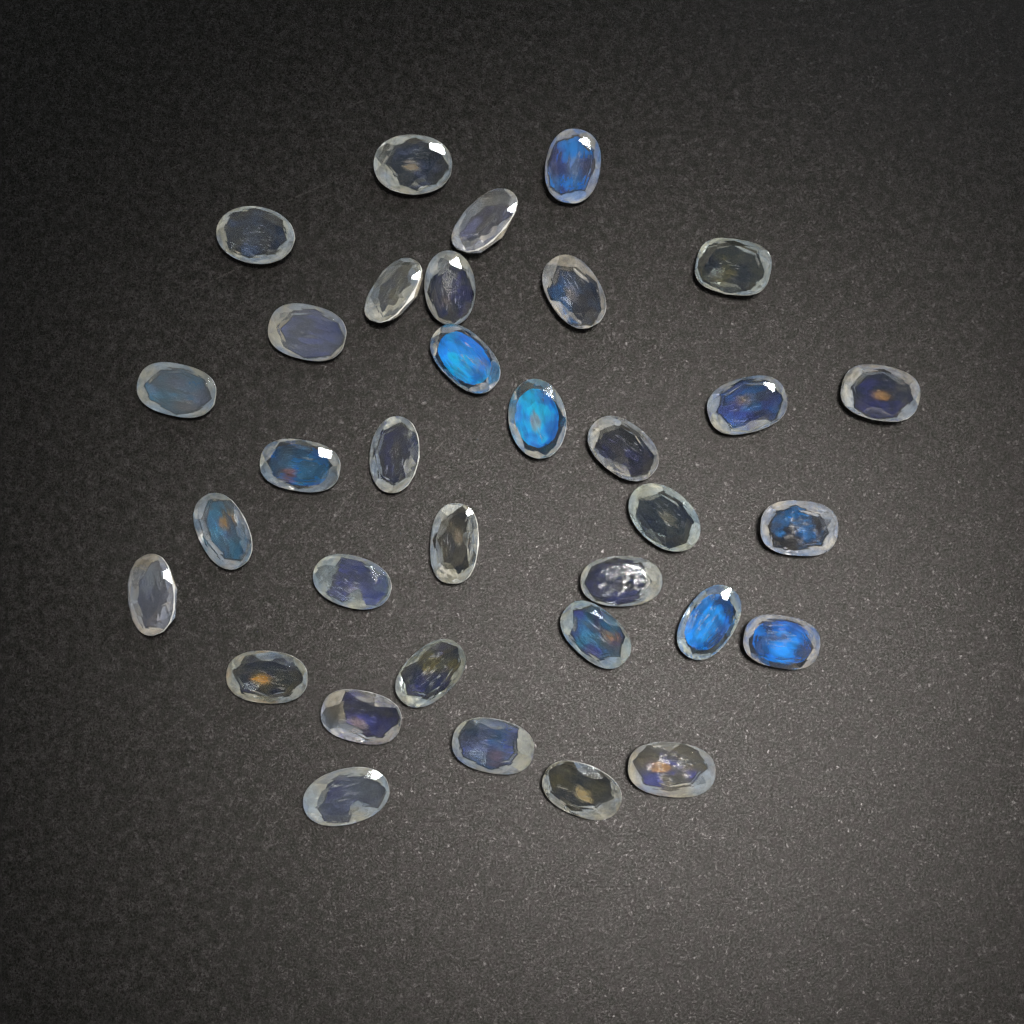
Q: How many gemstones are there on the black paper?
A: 34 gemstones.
